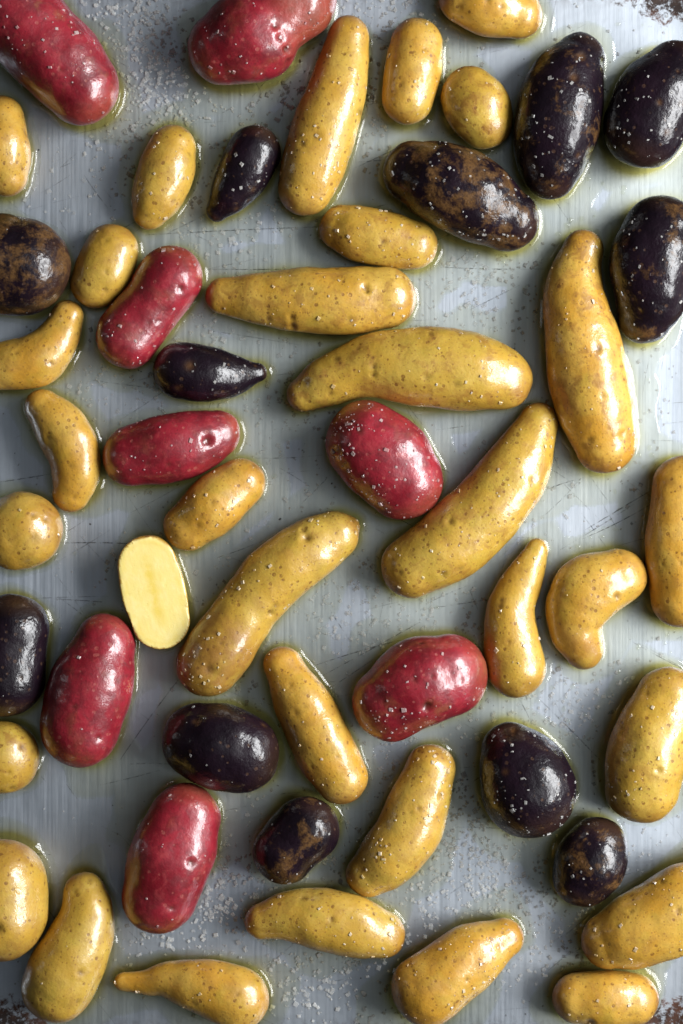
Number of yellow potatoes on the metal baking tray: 32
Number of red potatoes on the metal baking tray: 8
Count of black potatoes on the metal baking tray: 12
